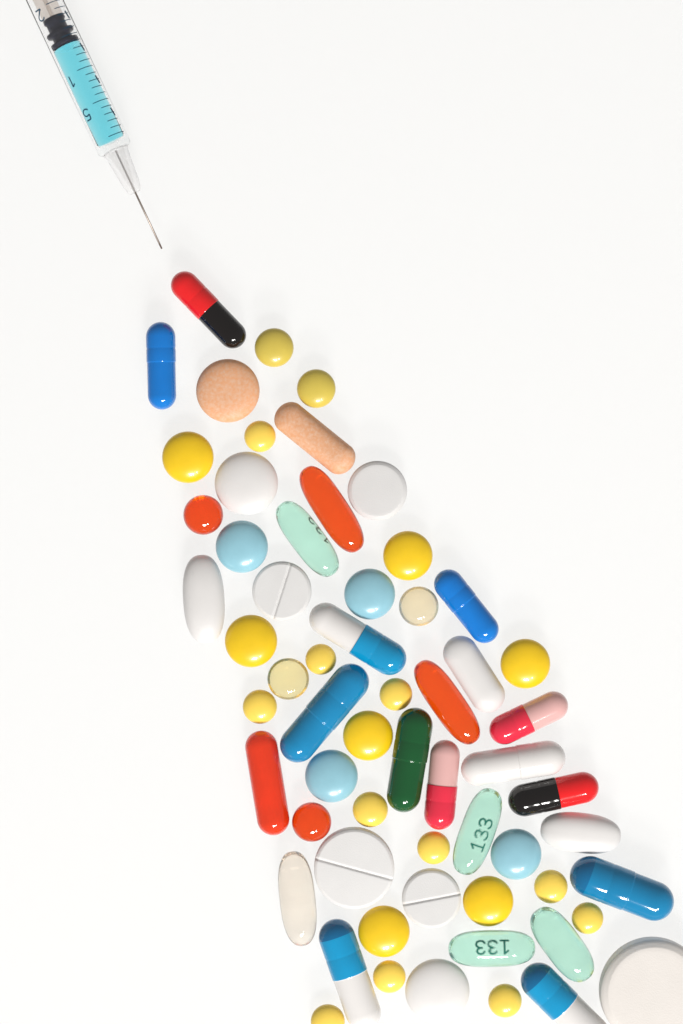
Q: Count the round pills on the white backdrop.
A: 36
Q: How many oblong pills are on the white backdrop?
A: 25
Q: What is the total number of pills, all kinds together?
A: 61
